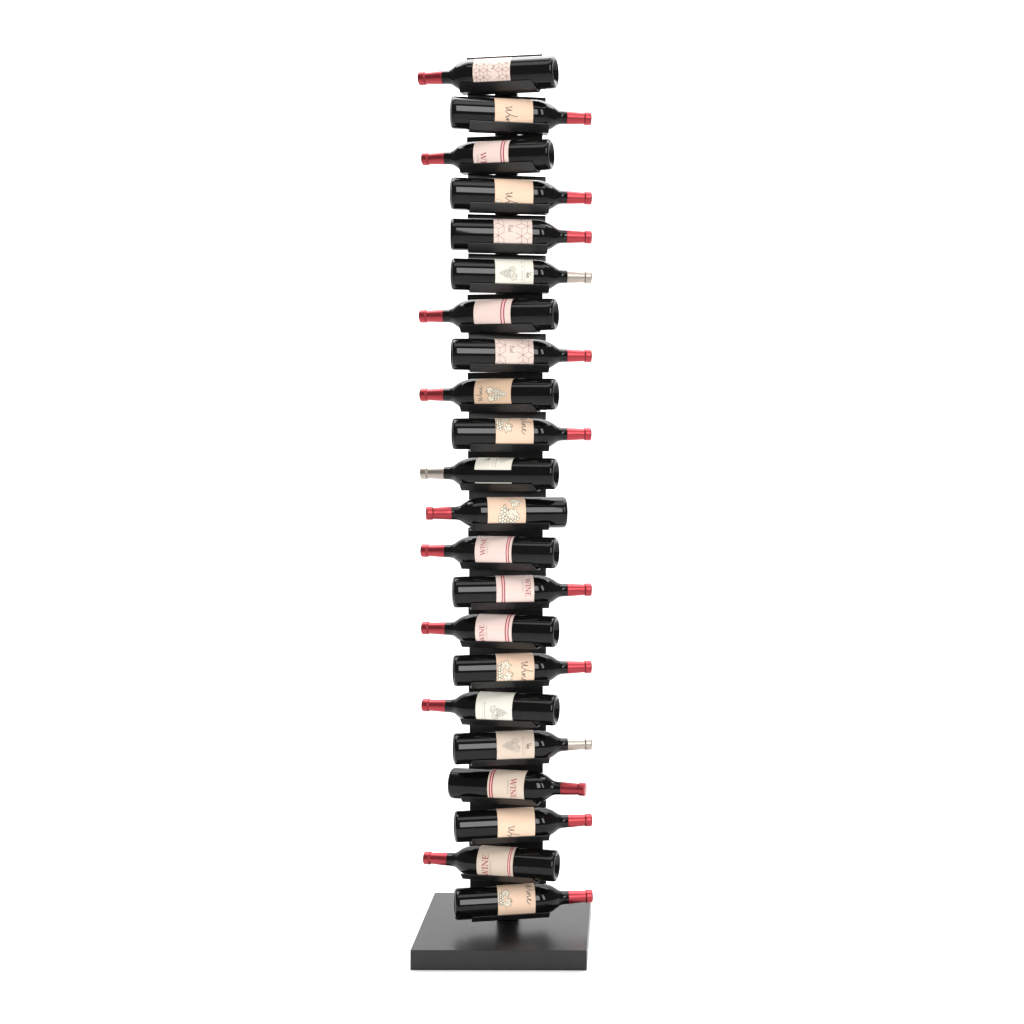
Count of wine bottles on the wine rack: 22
